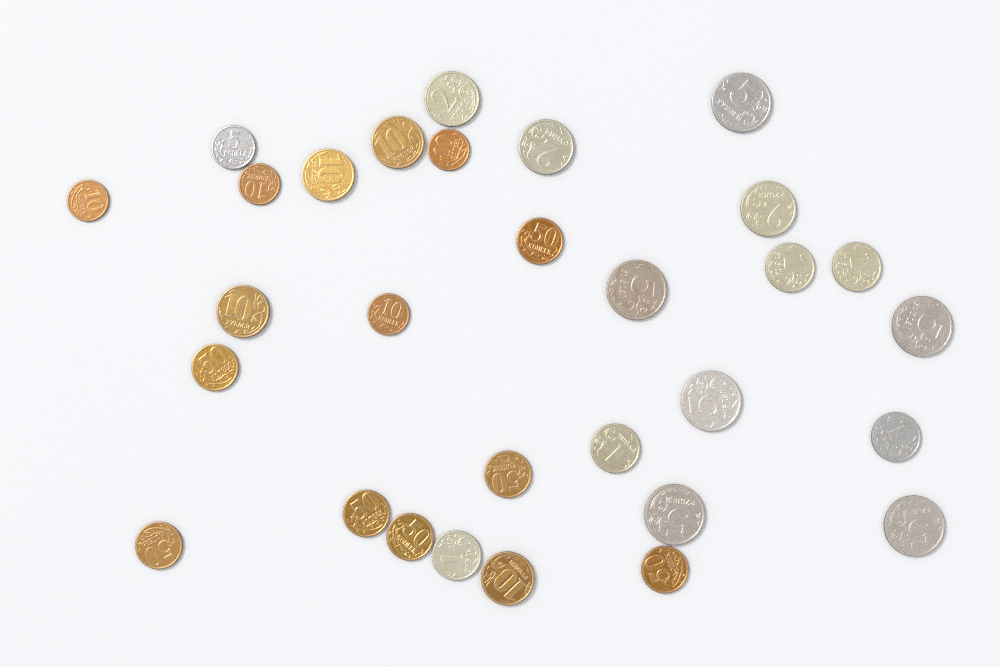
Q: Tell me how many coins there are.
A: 30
